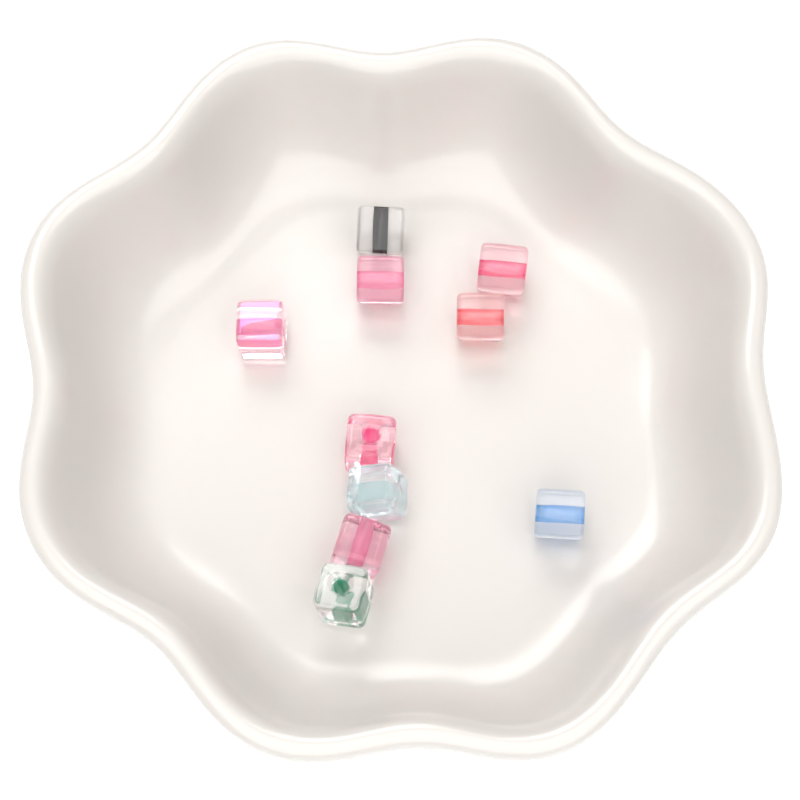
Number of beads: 10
